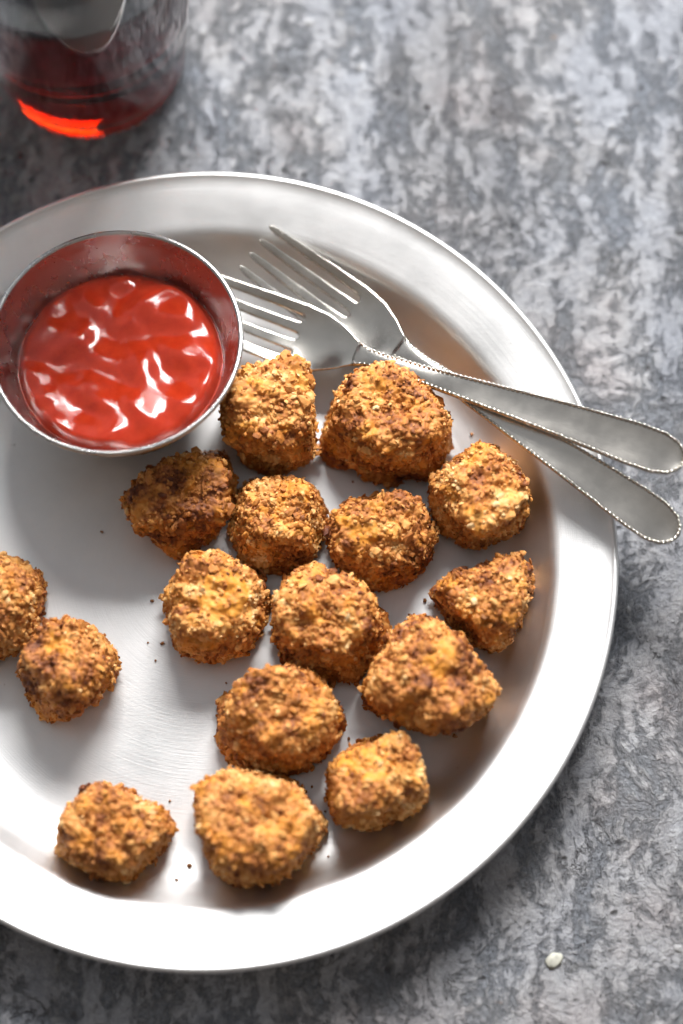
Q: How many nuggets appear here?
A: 16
